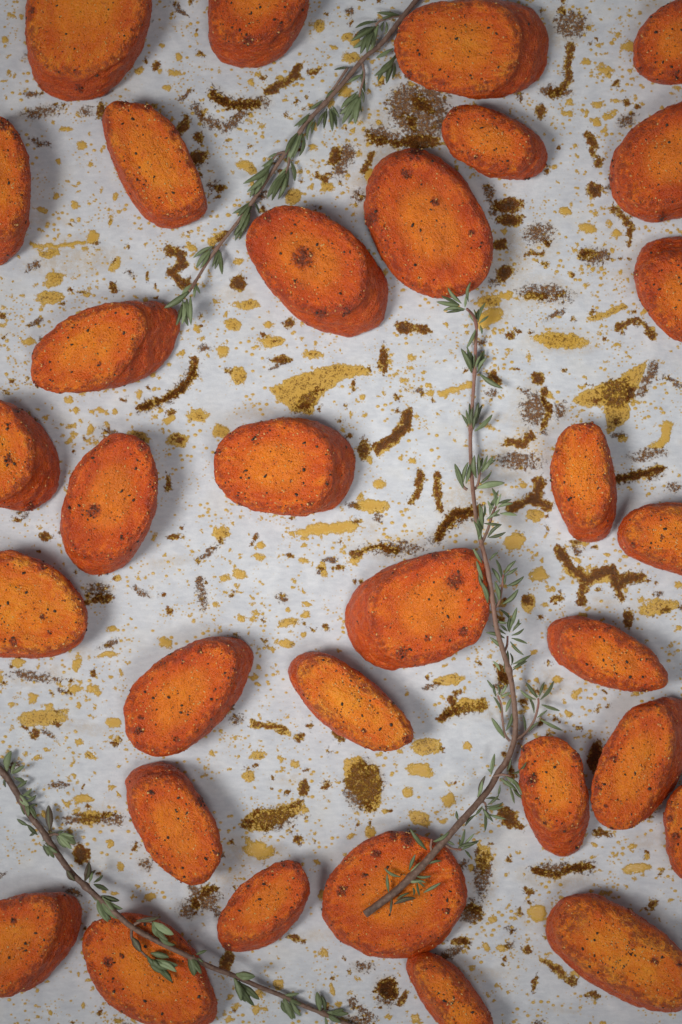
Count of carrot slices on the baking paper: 32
